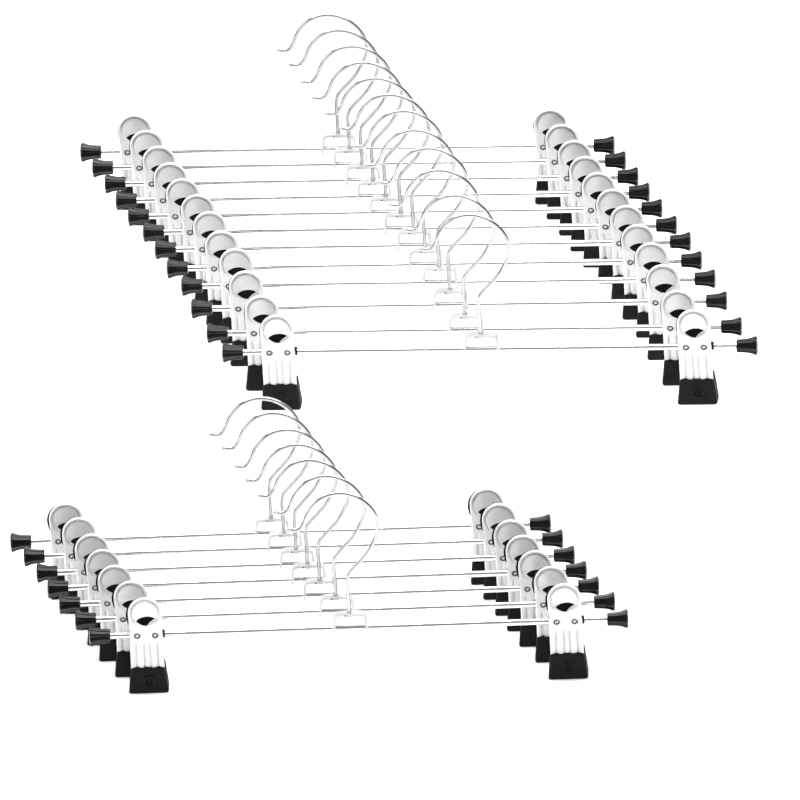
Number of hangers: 19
